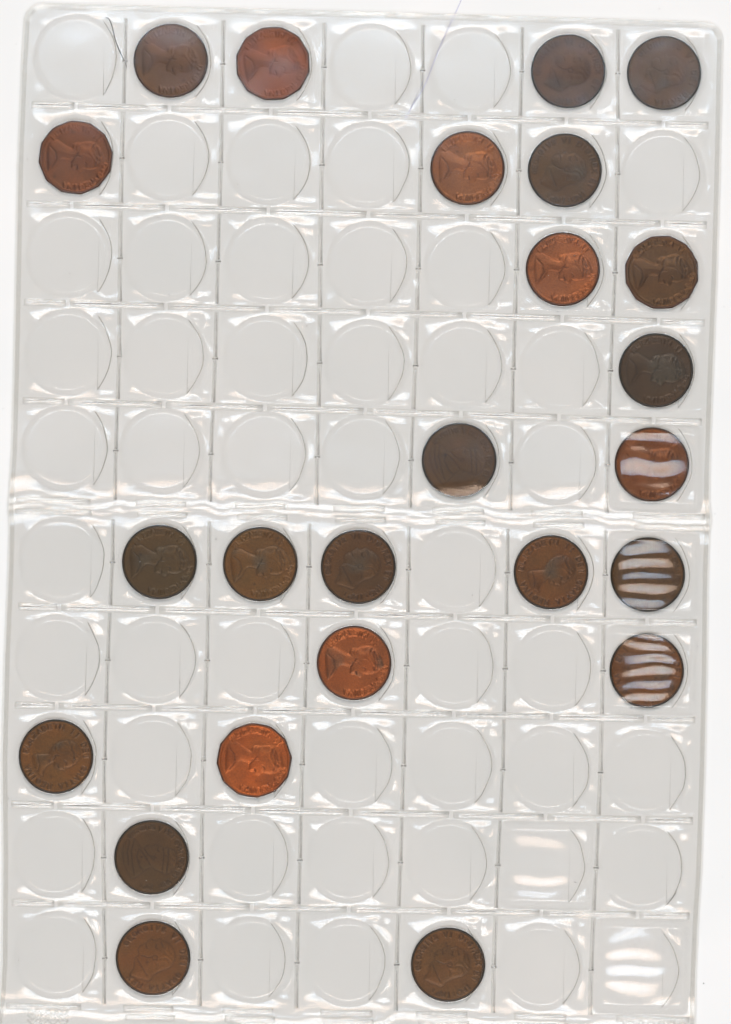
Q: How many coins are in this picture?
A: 24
